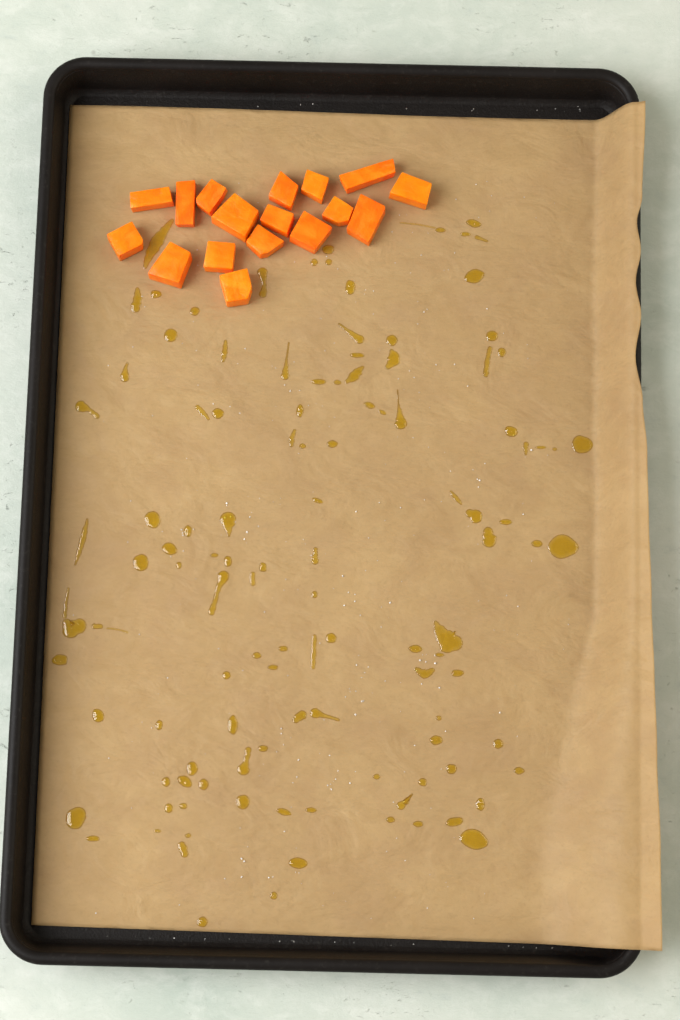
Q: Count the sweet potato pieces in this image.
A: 17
